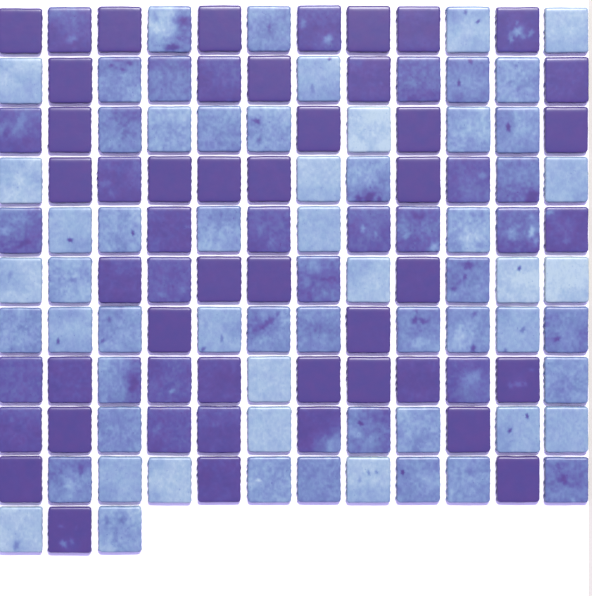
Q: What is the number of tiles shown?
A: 123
